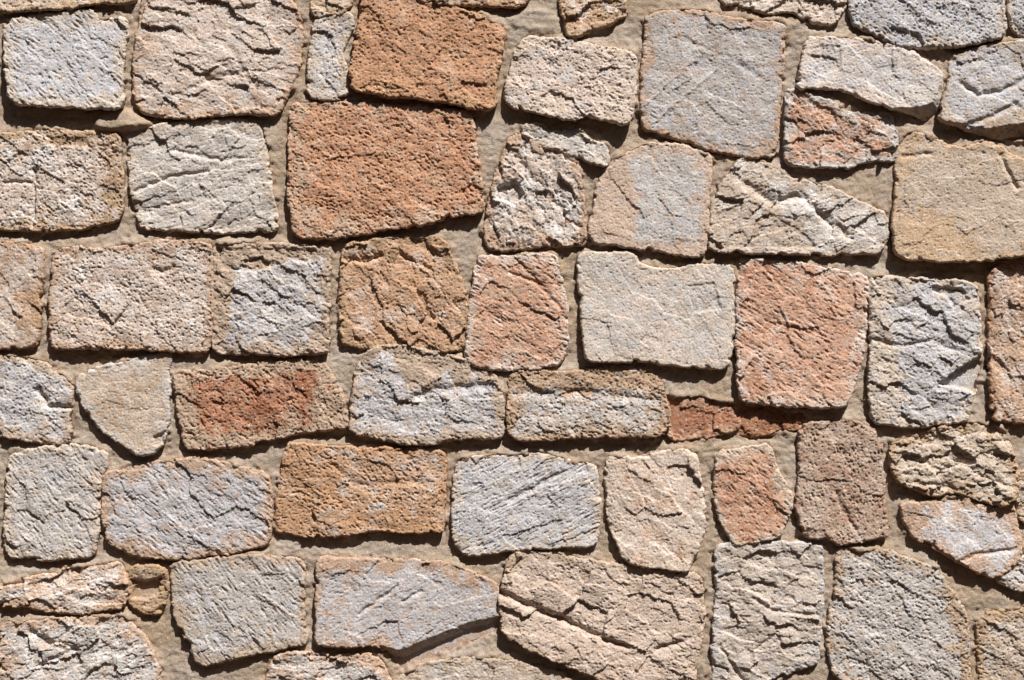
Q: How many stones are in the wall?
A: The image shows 62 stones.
